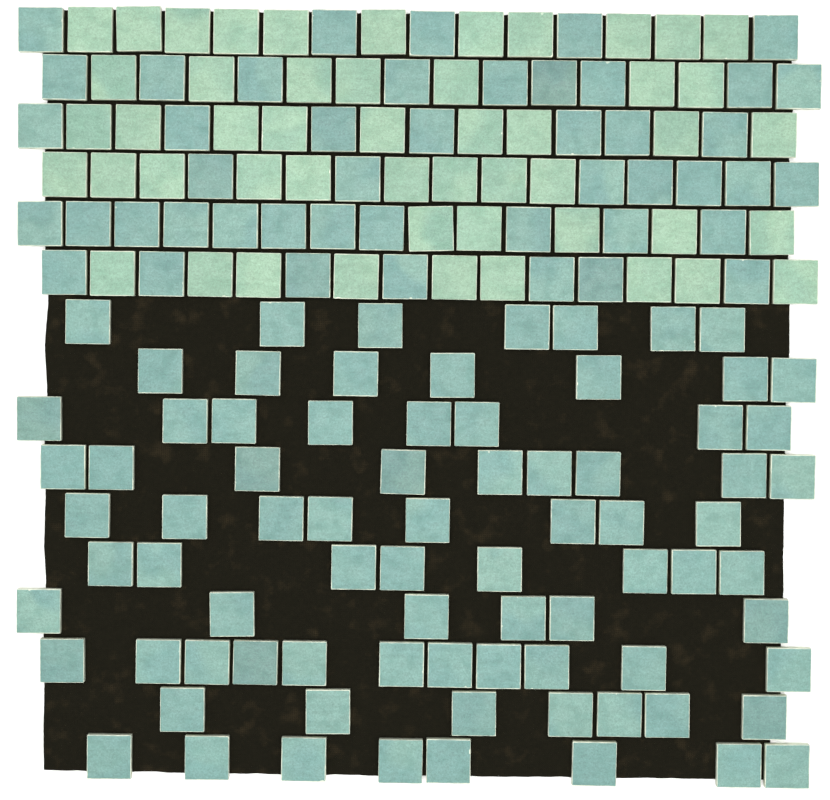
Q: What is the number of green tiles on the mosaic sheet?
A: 50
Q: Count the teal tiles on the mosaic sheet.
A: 125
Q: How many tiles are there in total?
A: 175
